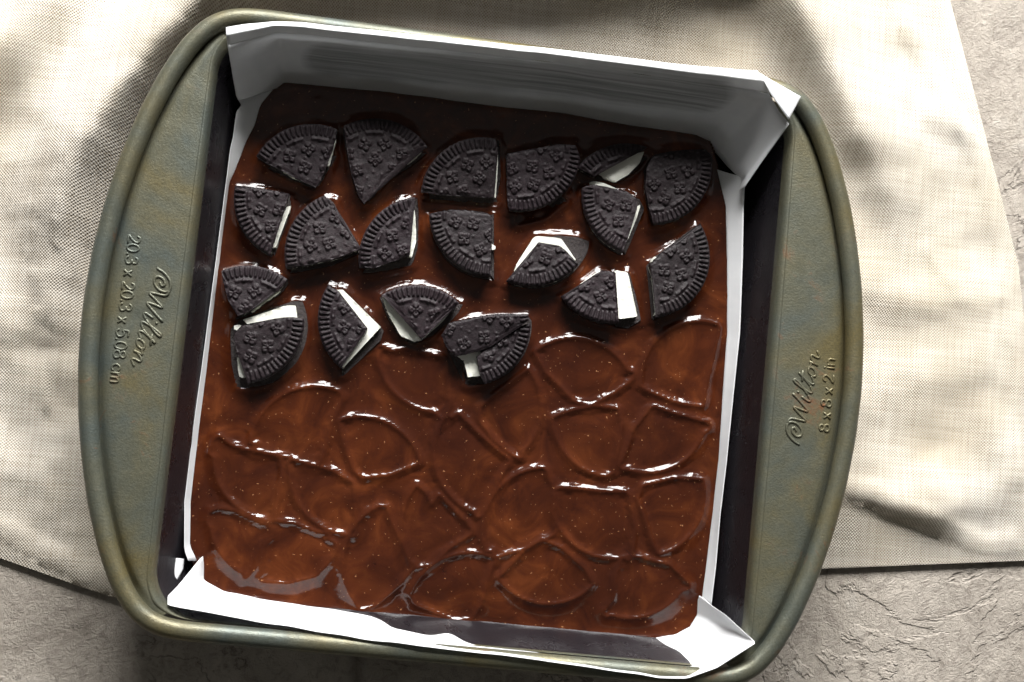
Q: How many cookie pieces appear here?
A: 19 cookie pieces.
